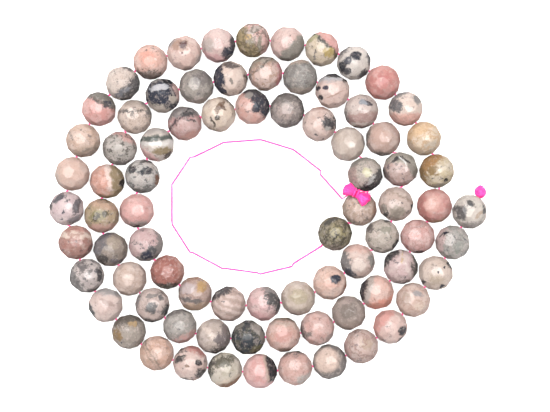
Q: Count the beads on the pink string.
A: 80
